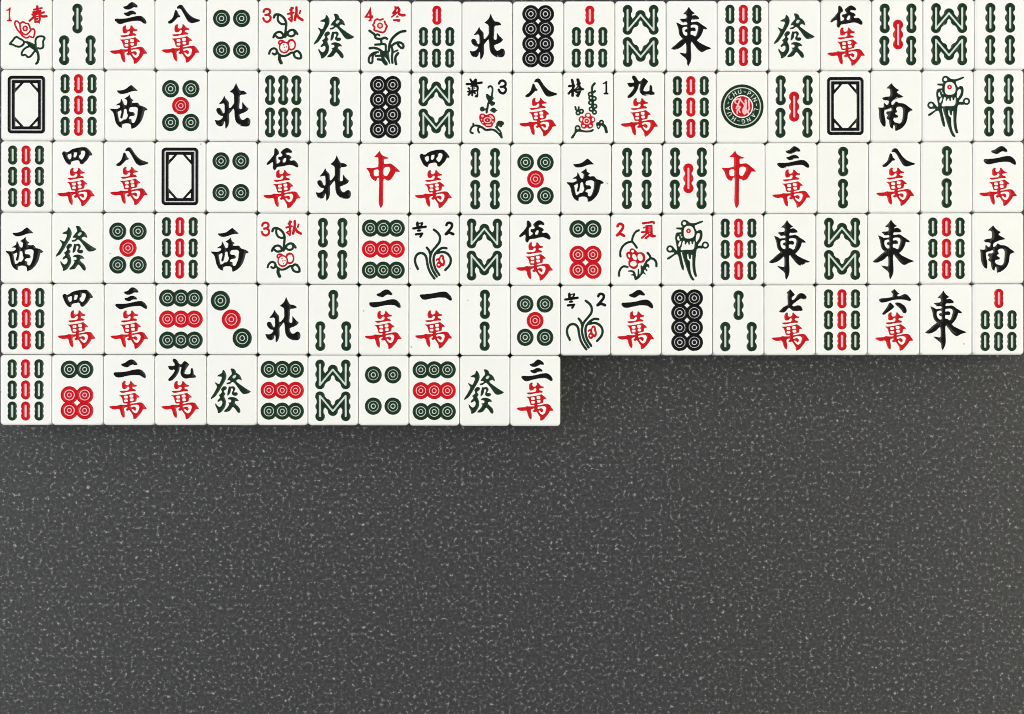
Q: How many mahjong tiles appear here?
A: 111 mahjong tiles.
